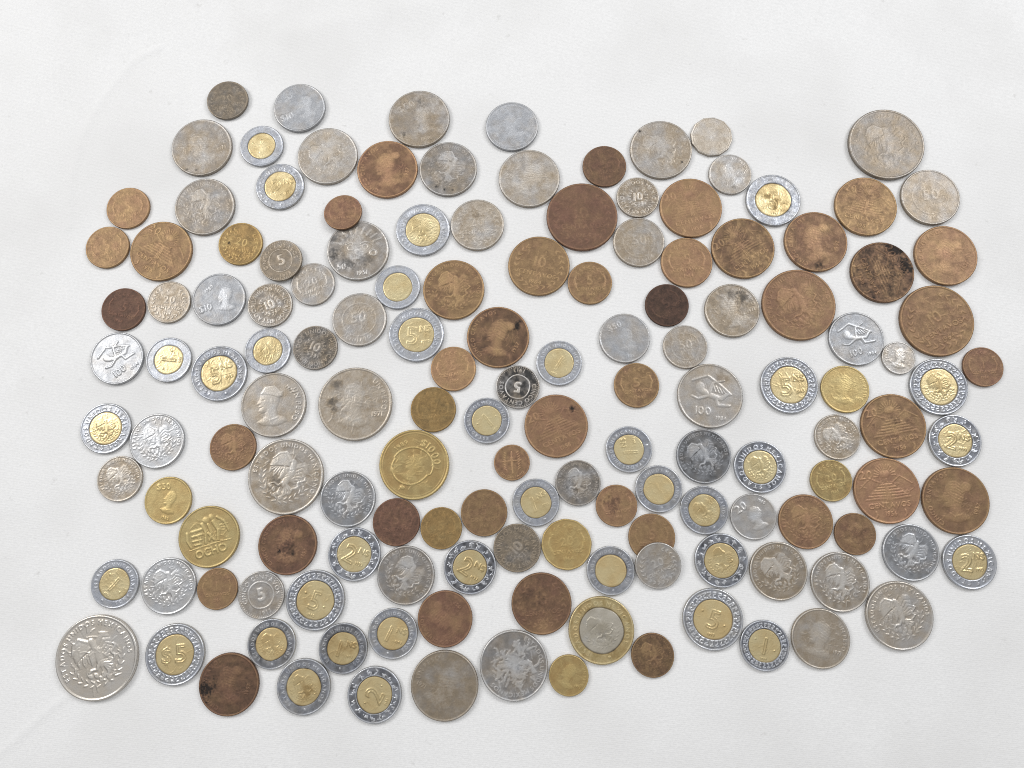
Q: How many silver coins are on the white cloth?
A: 56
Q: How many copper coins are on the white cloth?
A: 43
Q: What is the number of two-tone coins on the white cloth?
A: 36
